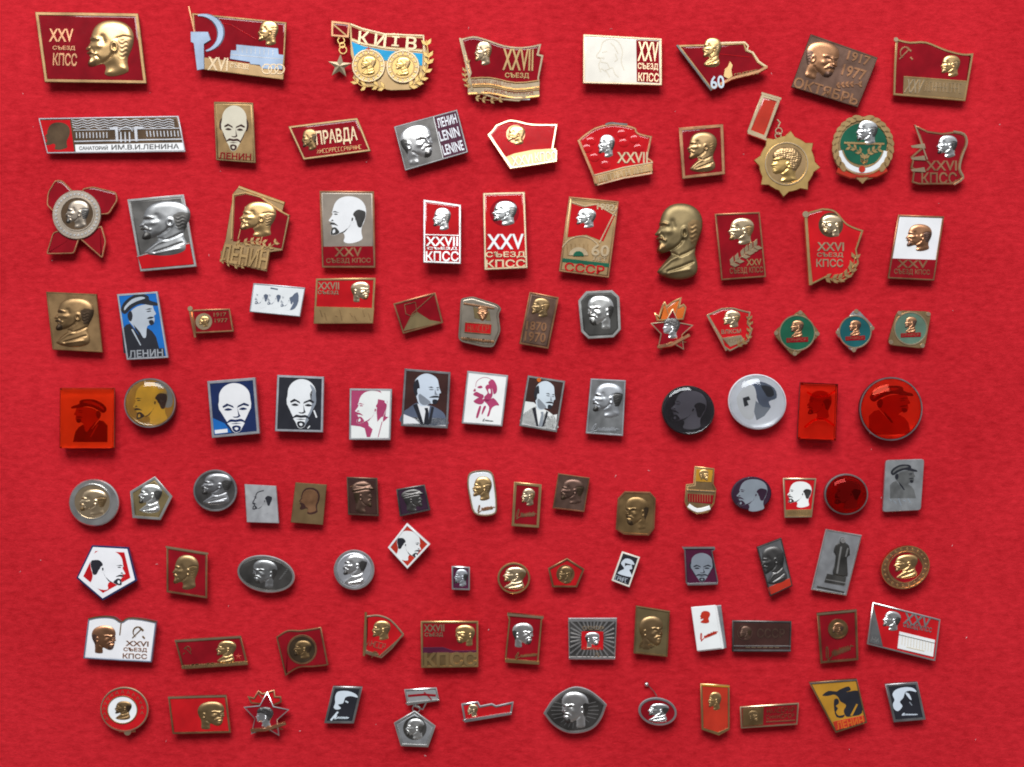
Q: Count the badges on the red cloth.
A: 109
